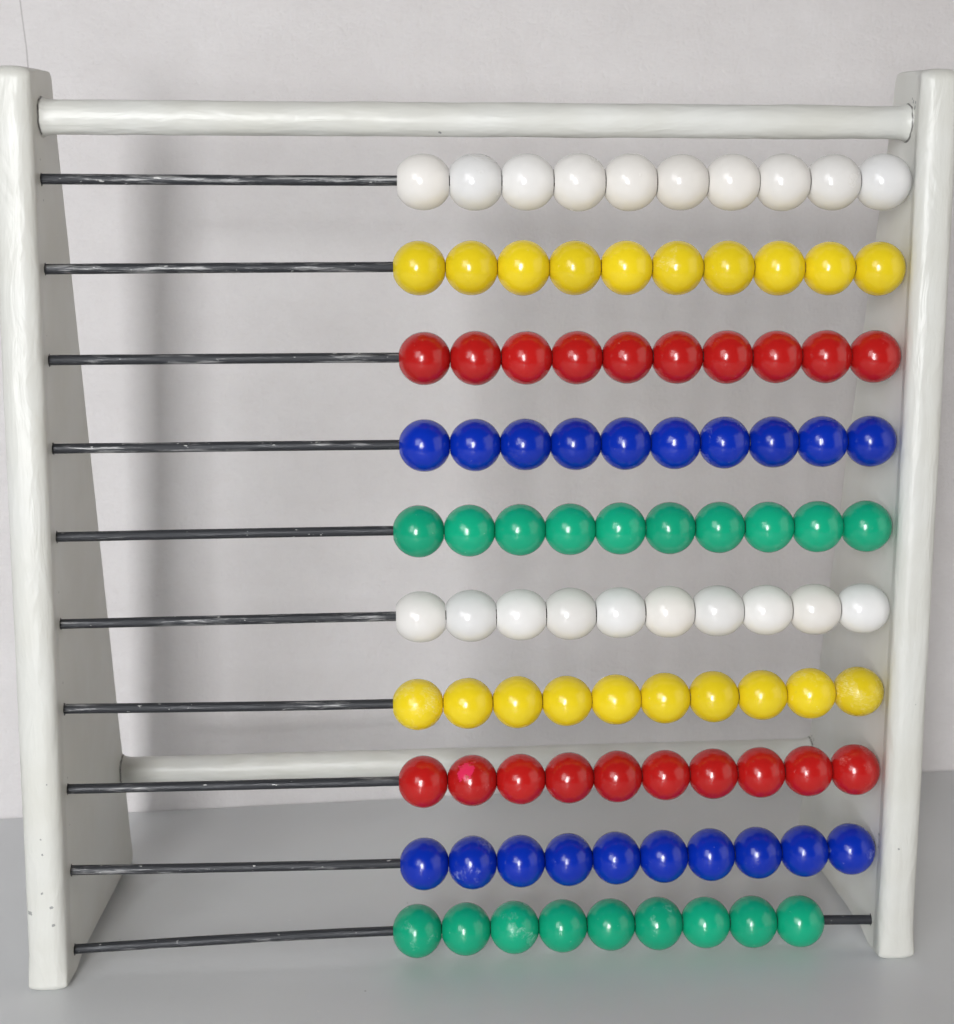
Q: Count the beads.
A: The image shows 99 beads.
